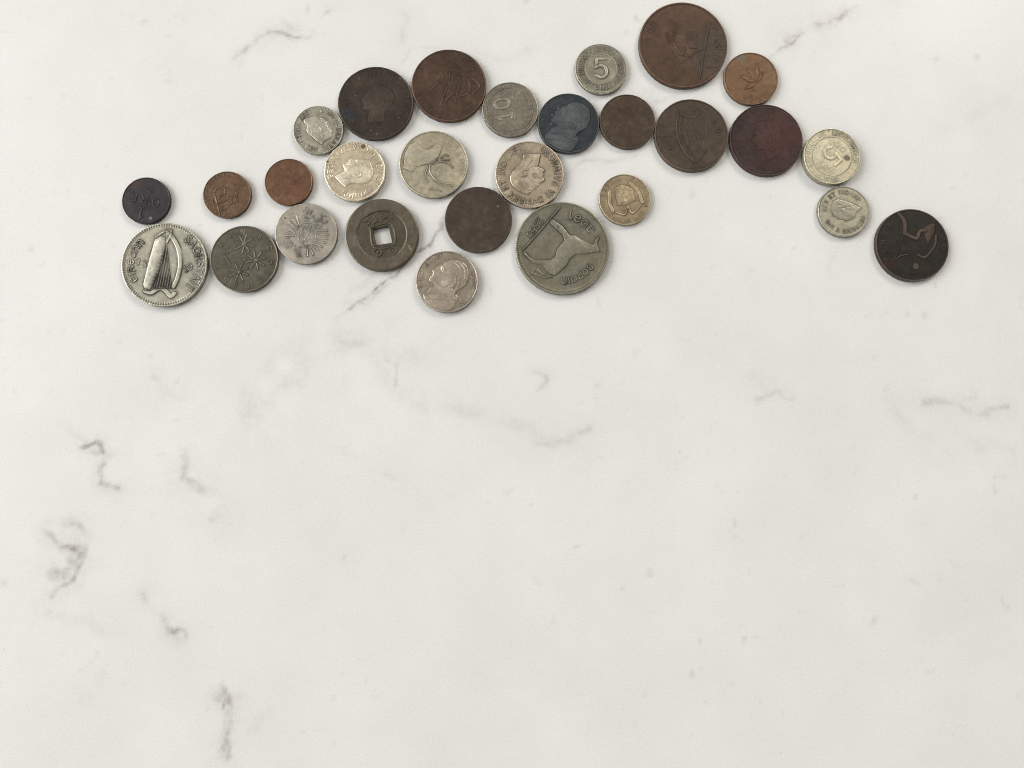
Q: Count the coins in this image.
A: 28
